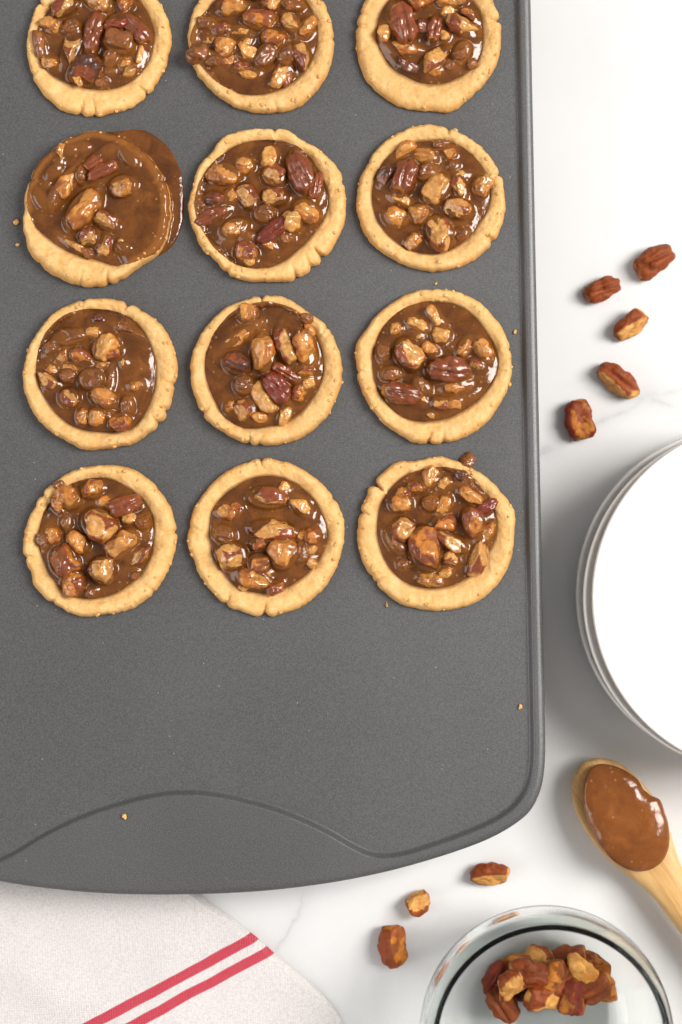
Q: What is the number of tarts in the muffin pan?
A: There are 12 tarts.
